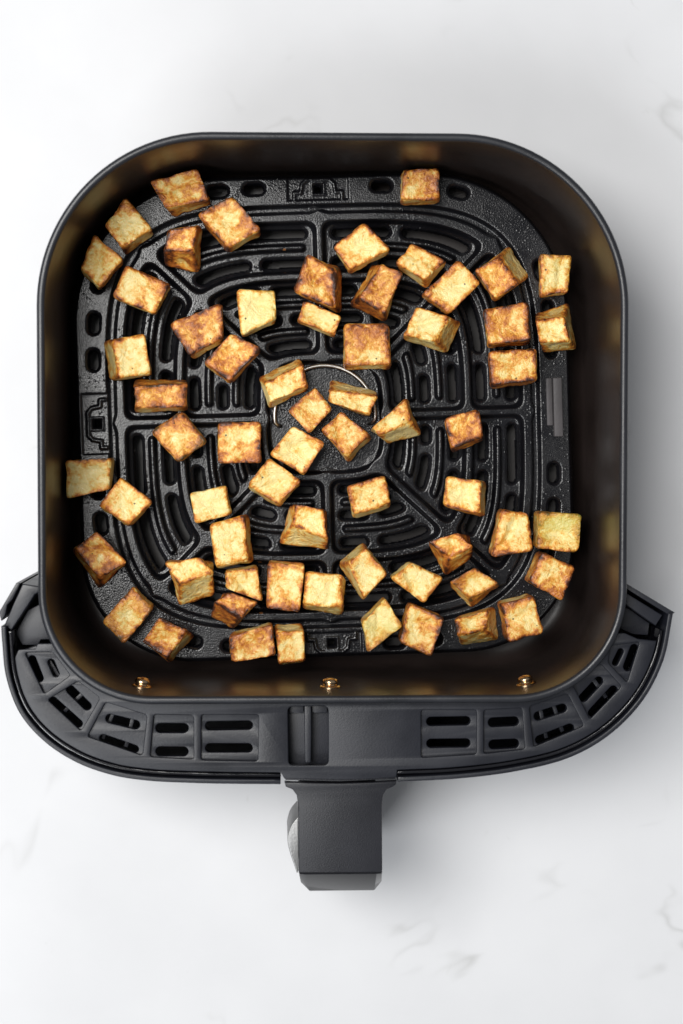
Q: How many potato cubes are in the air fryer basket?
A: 63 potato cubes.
